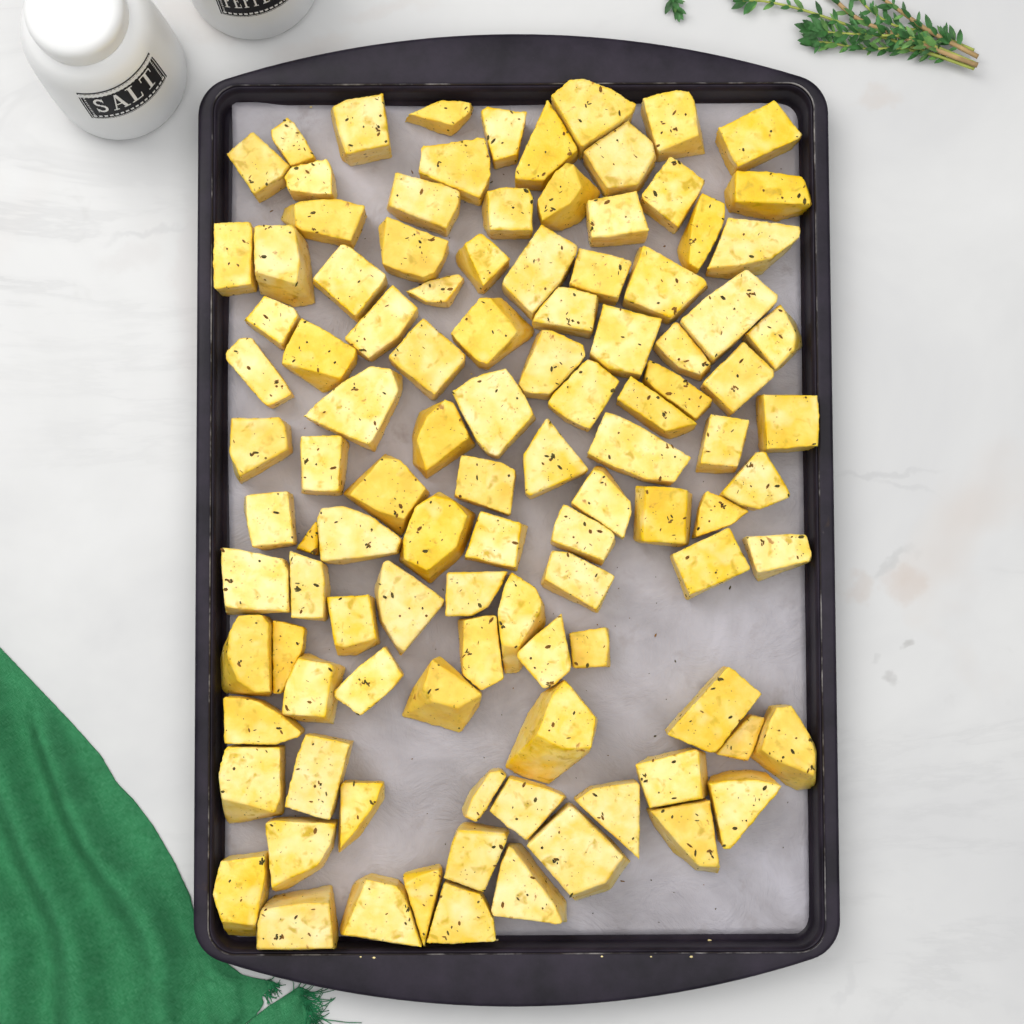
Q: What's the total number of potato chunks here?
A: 107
